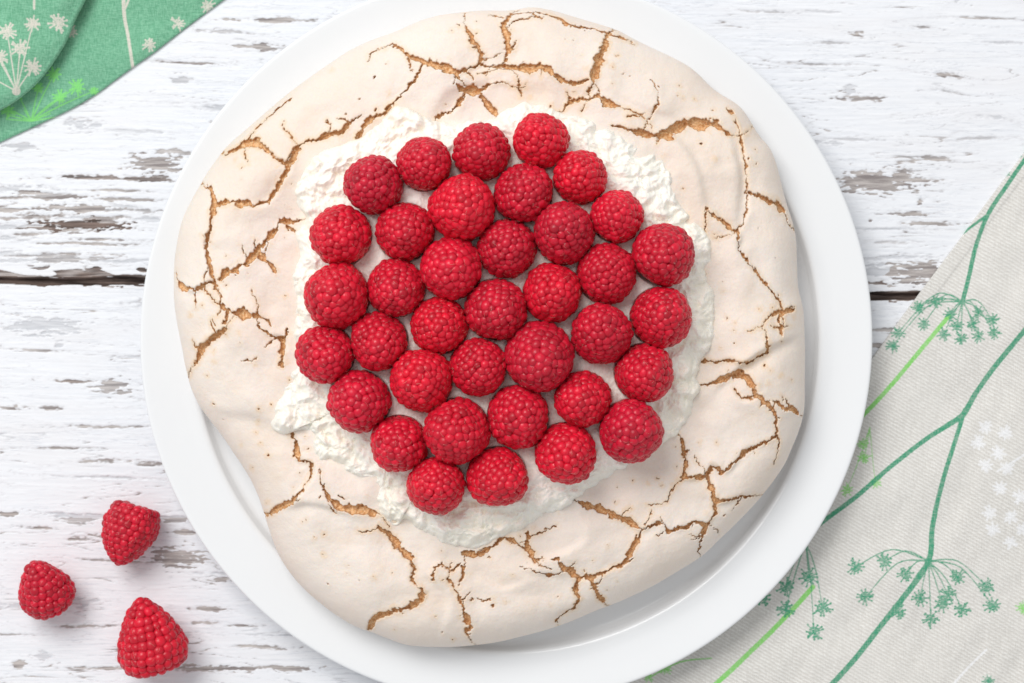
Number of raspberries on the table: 40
